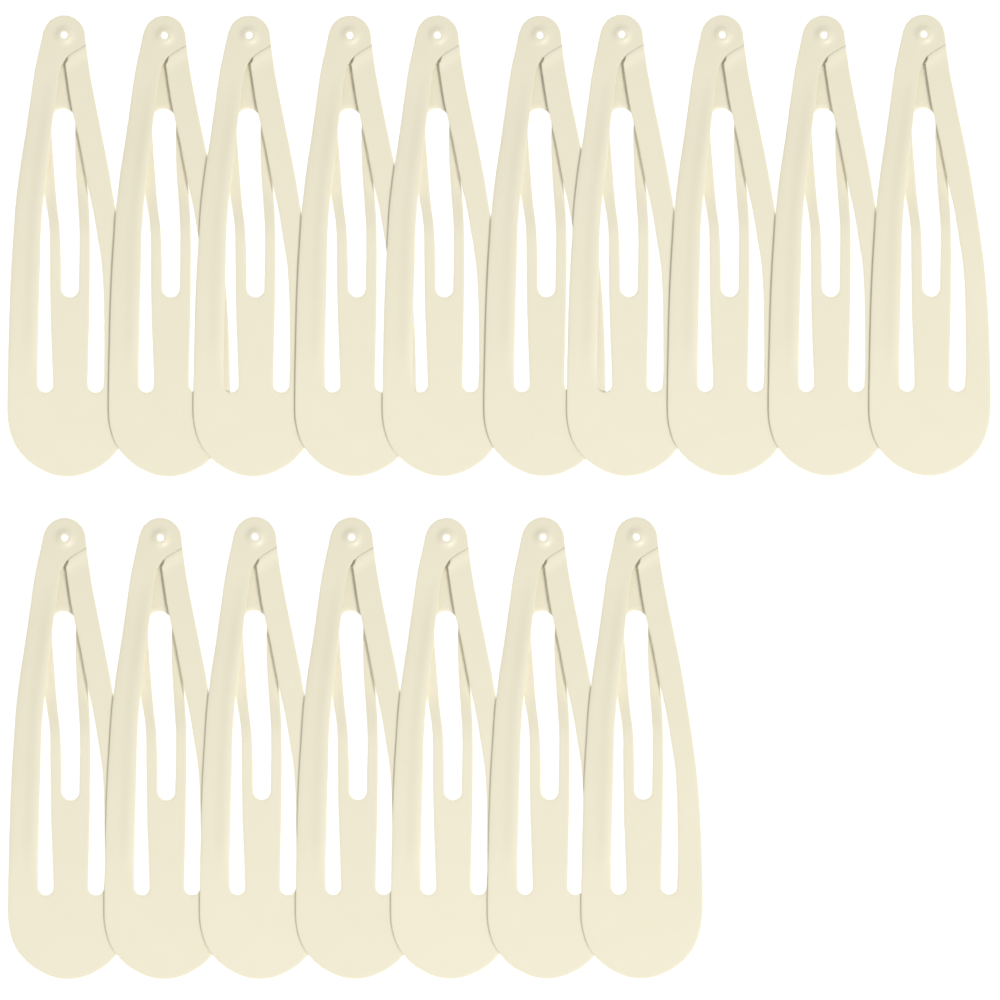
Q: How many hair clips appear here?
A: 17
